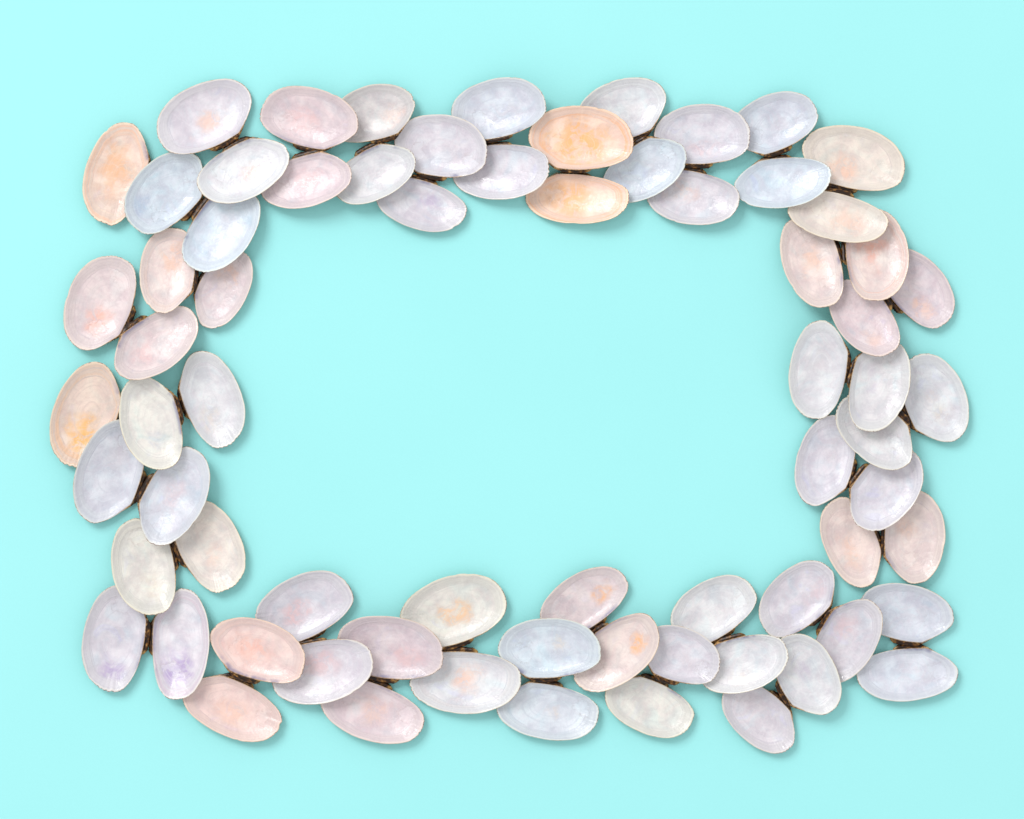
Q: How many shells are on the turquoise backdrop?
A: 70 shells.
